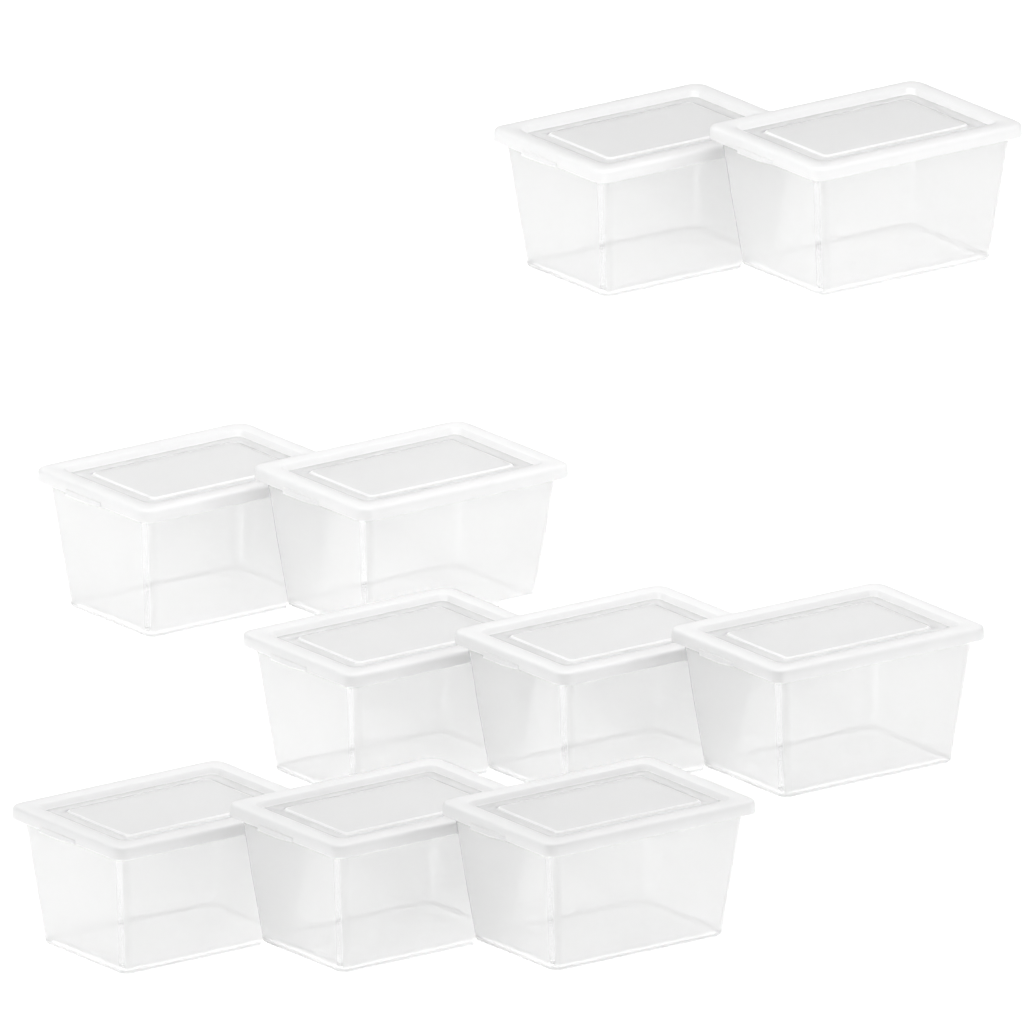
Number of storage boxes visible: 10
